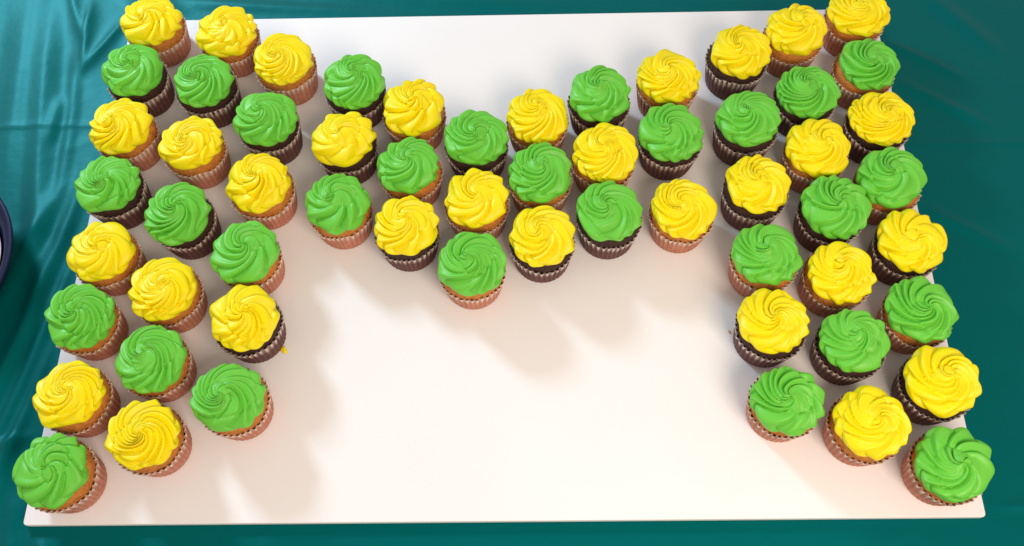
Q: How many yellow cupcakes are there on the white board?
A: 31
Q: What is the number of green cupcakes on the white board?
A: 29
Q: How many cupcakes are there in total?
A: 60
